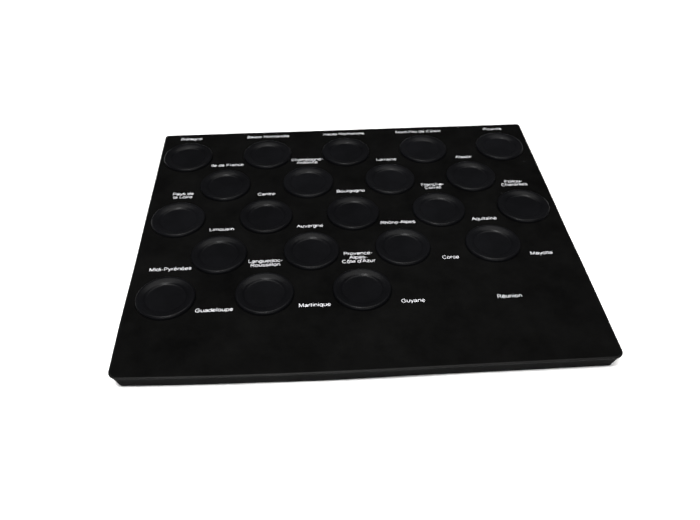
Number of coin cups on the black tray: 21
